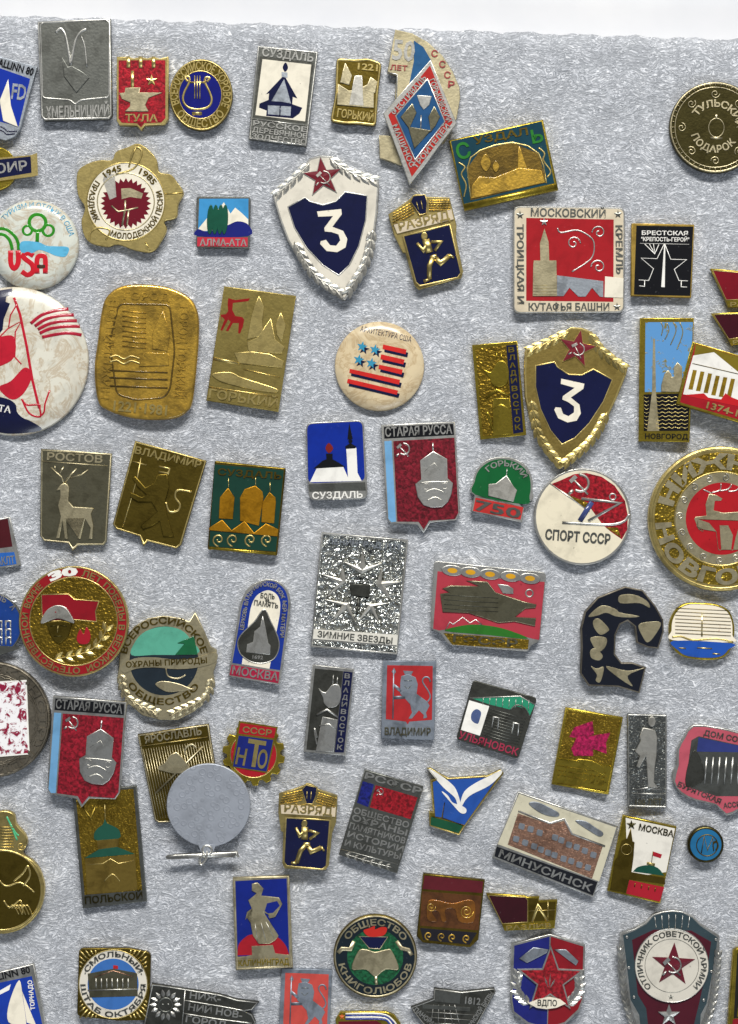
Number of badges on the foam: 77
